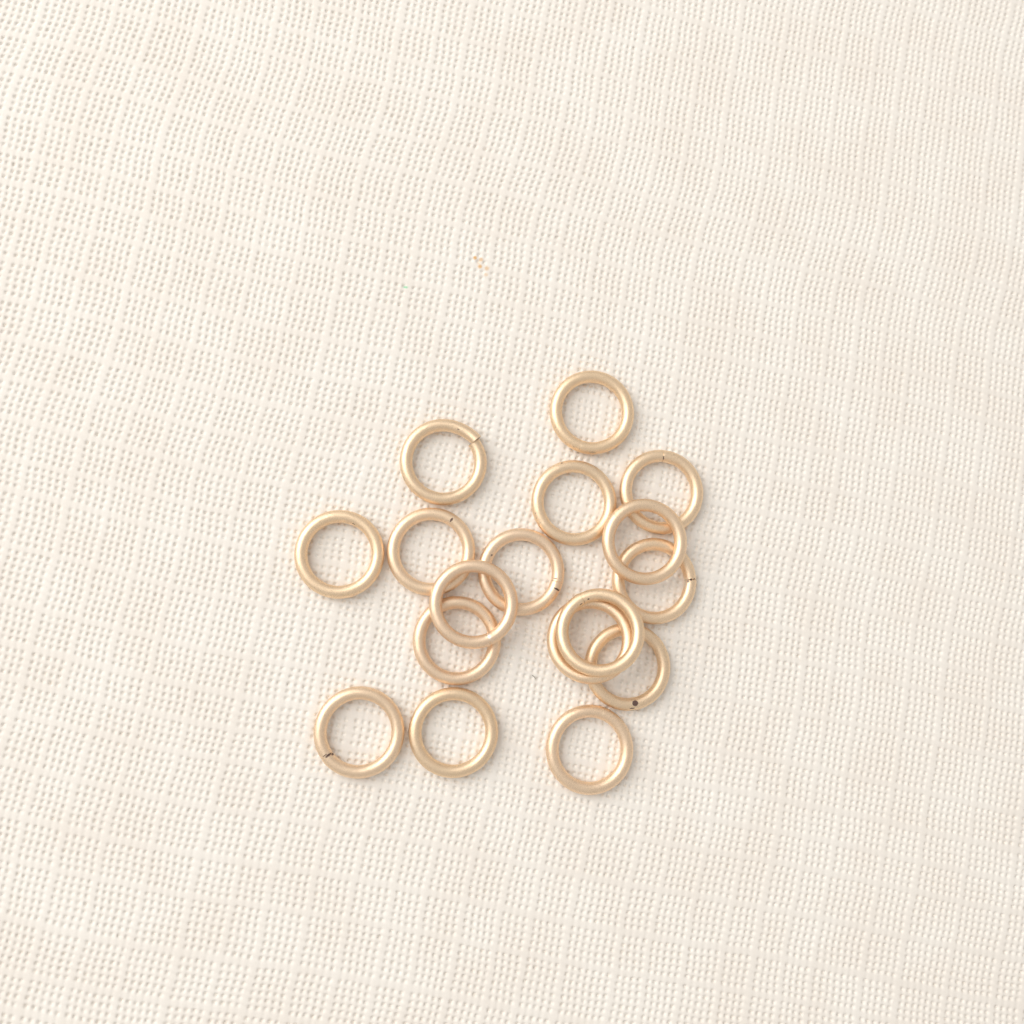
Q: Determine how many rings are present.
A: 17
